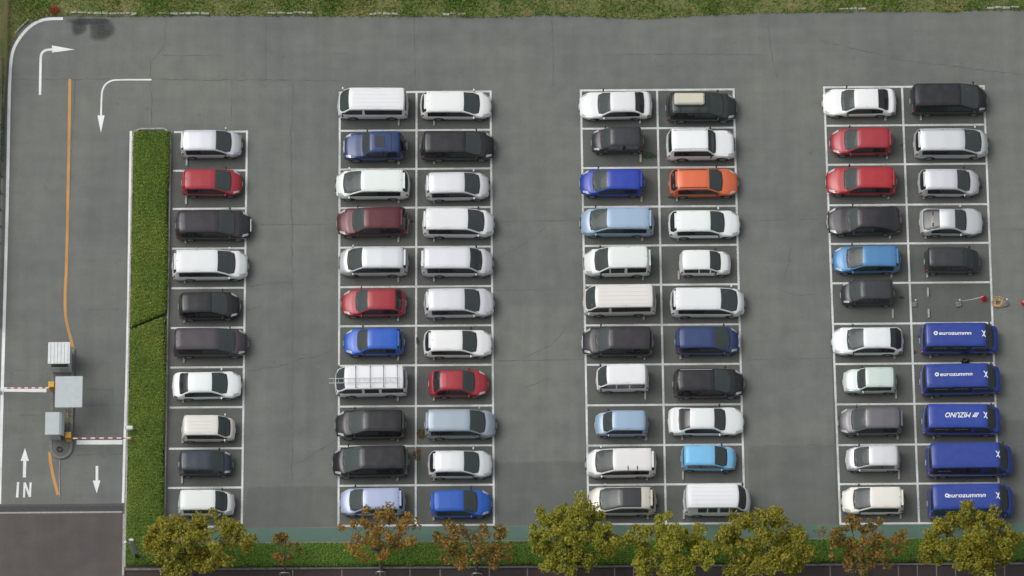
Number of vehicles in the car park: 75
